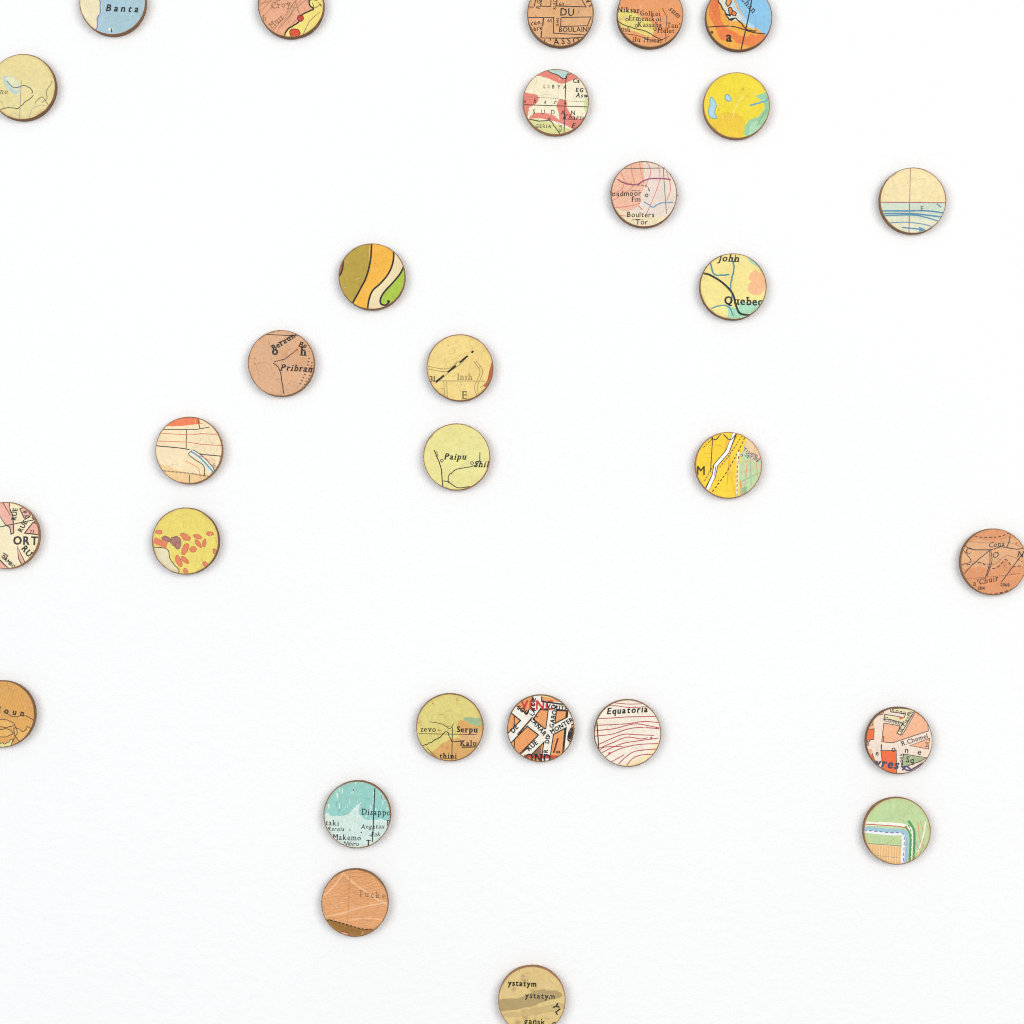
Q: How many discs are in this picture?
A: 29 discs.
